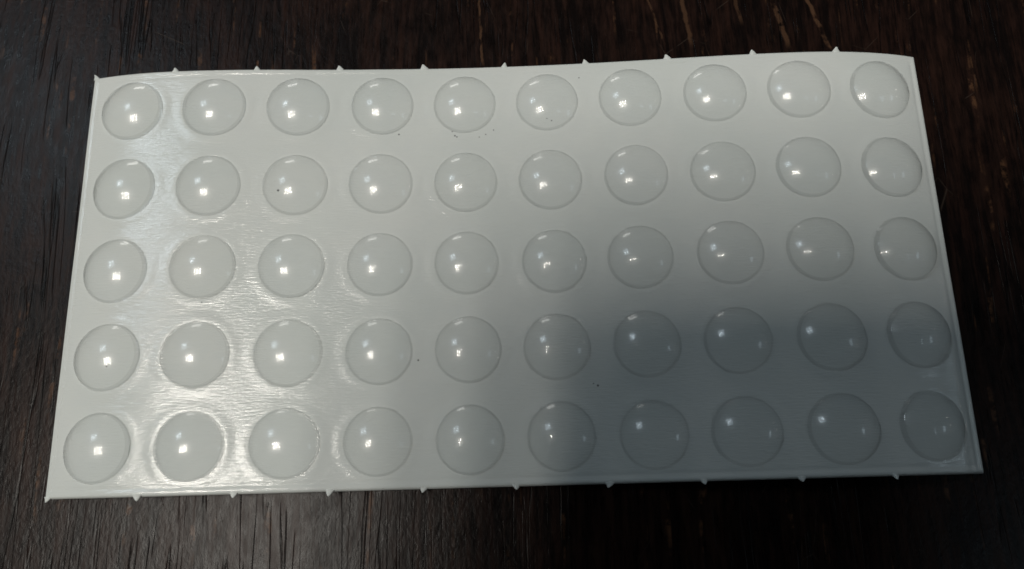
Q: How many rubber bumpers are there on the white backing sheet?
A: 50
